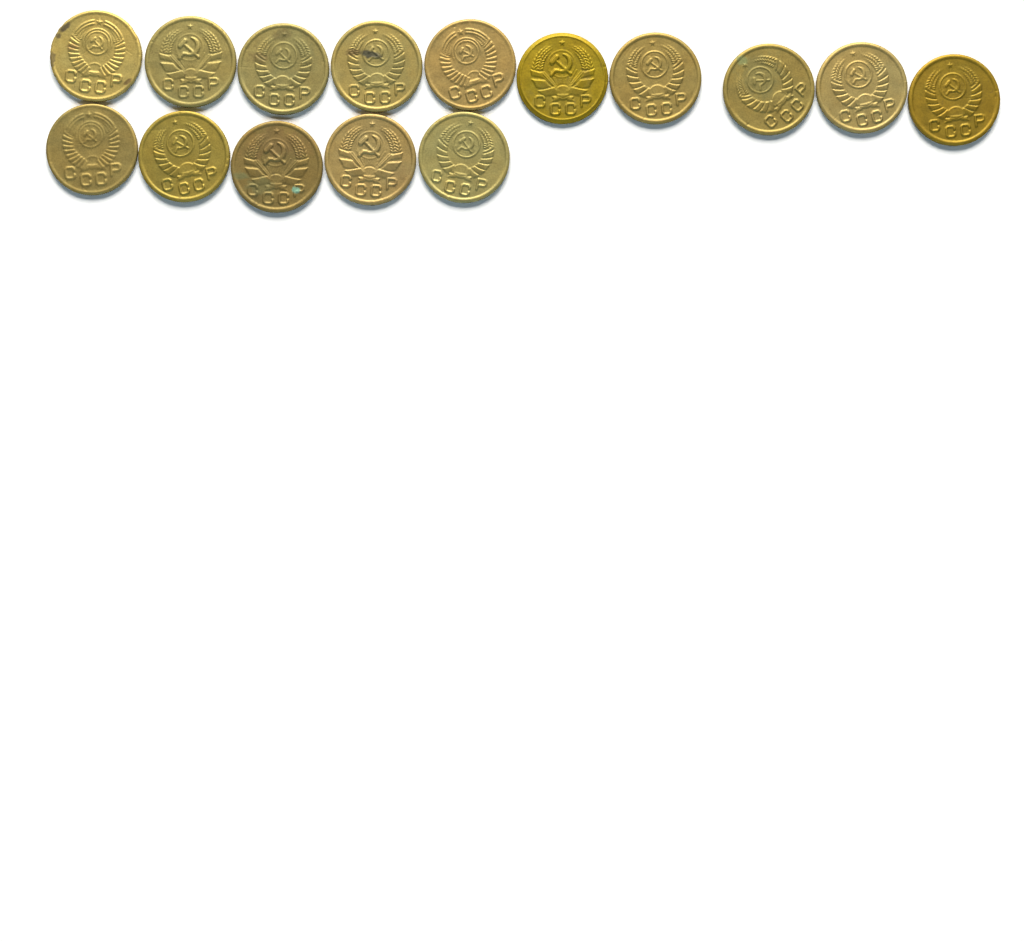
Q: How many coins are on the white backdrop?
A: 15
